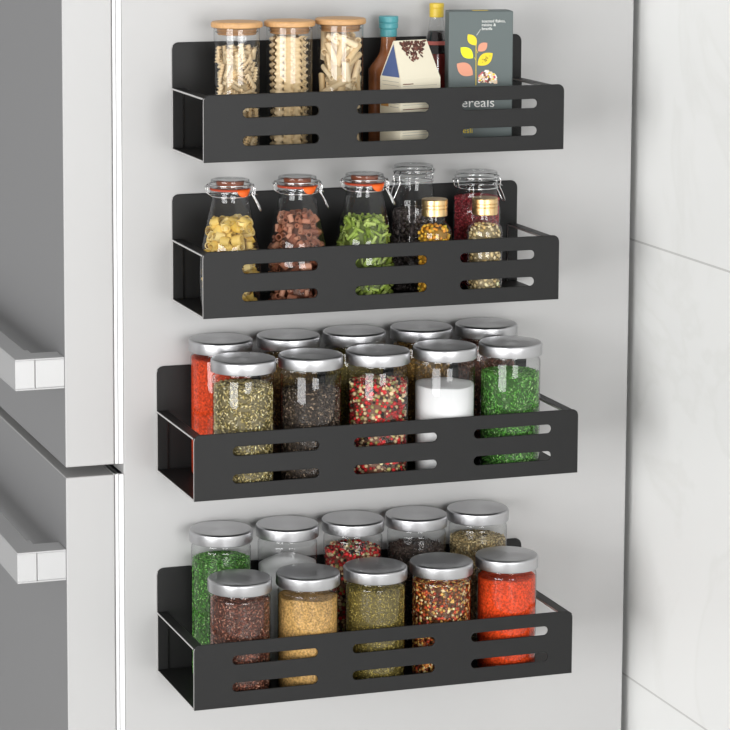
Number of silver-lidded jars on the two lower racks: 20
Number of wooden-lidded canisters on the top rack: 3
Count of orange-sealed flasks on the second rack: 3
